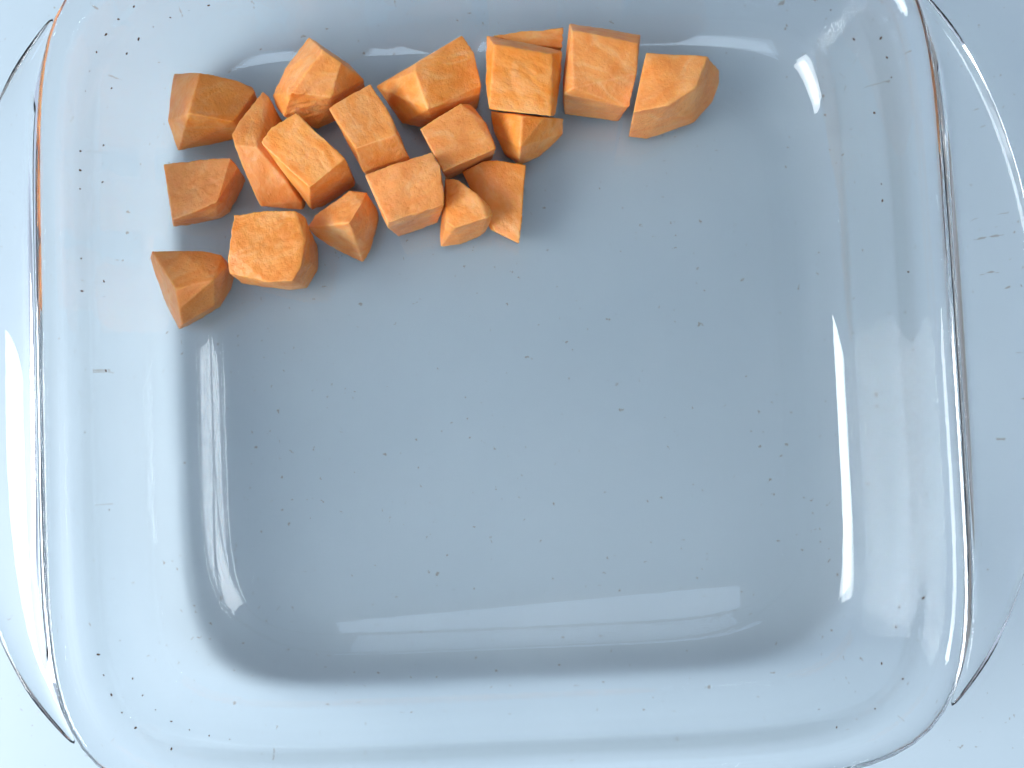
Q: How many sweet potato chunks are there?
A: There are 19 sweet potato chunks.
